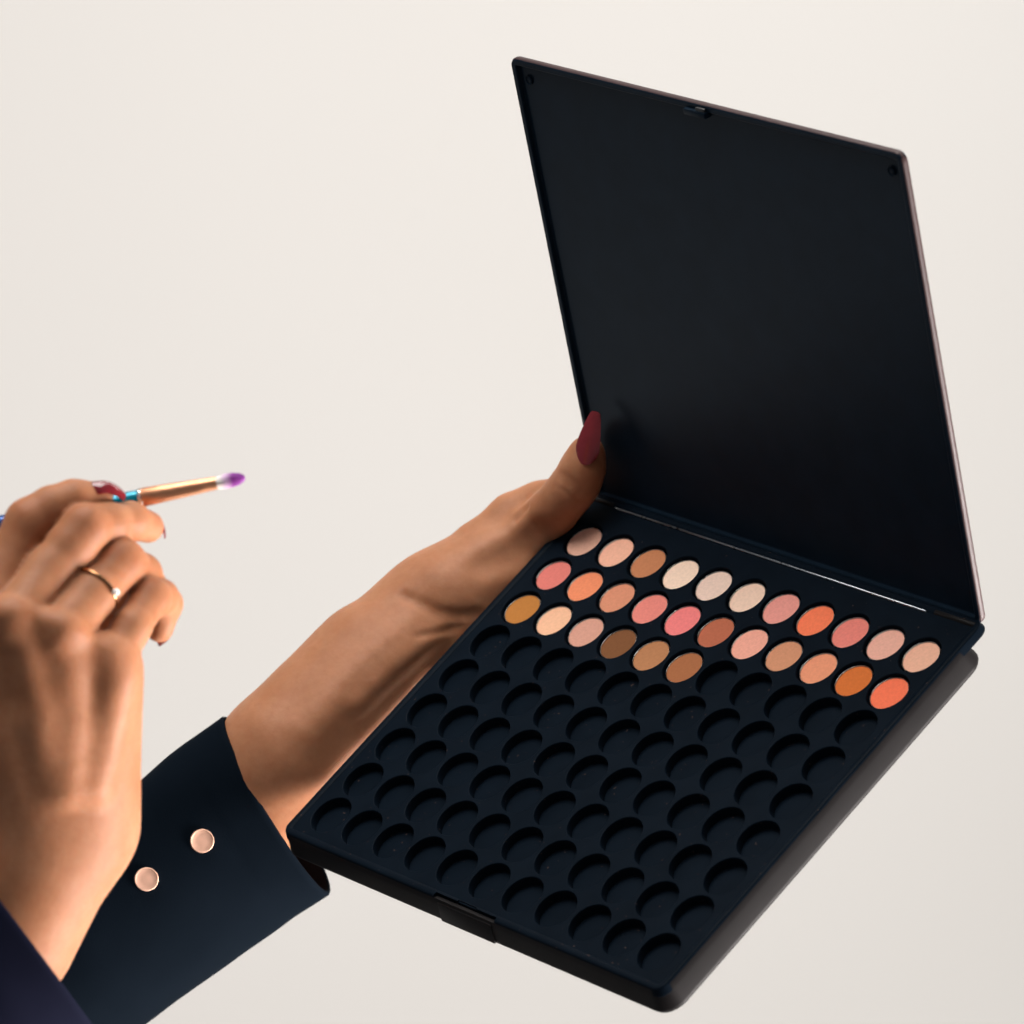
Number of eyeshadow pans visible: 28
